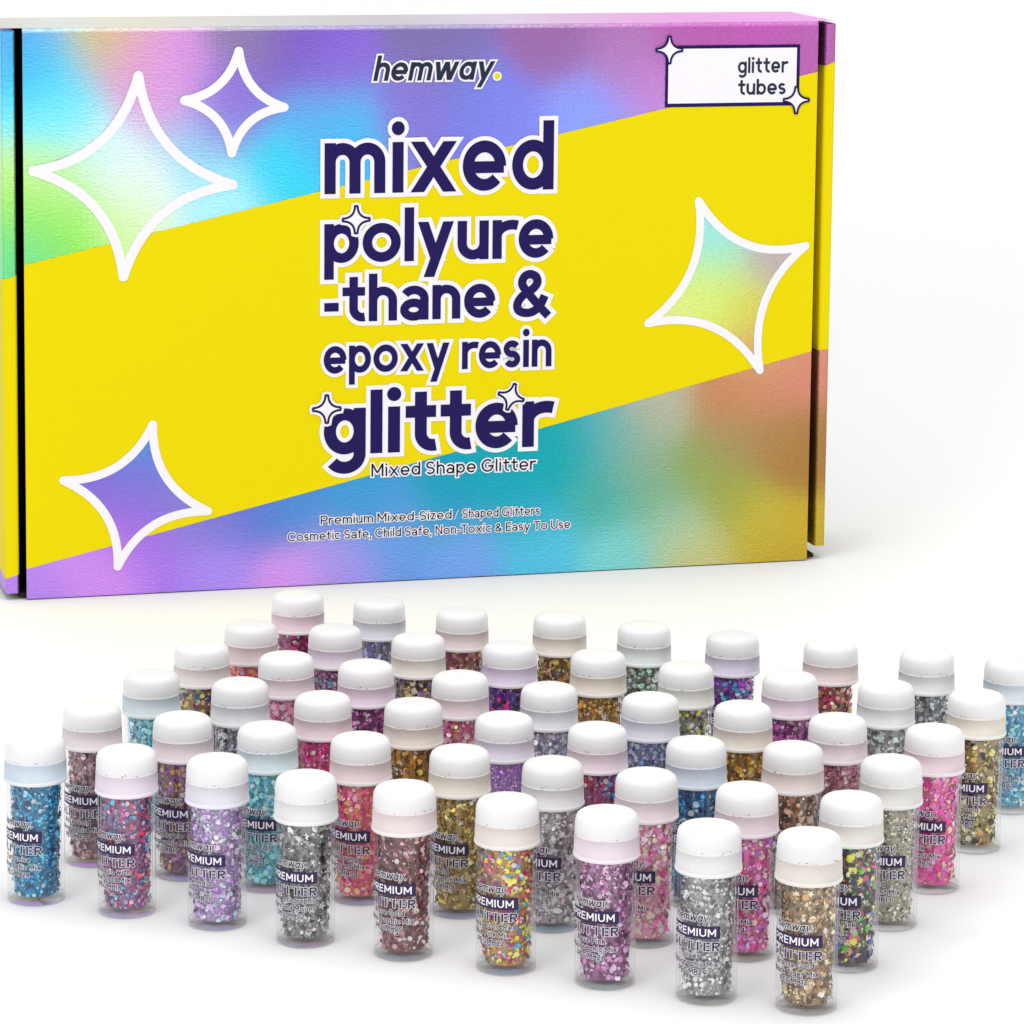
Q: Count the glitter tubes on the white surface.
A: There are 54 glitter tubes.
